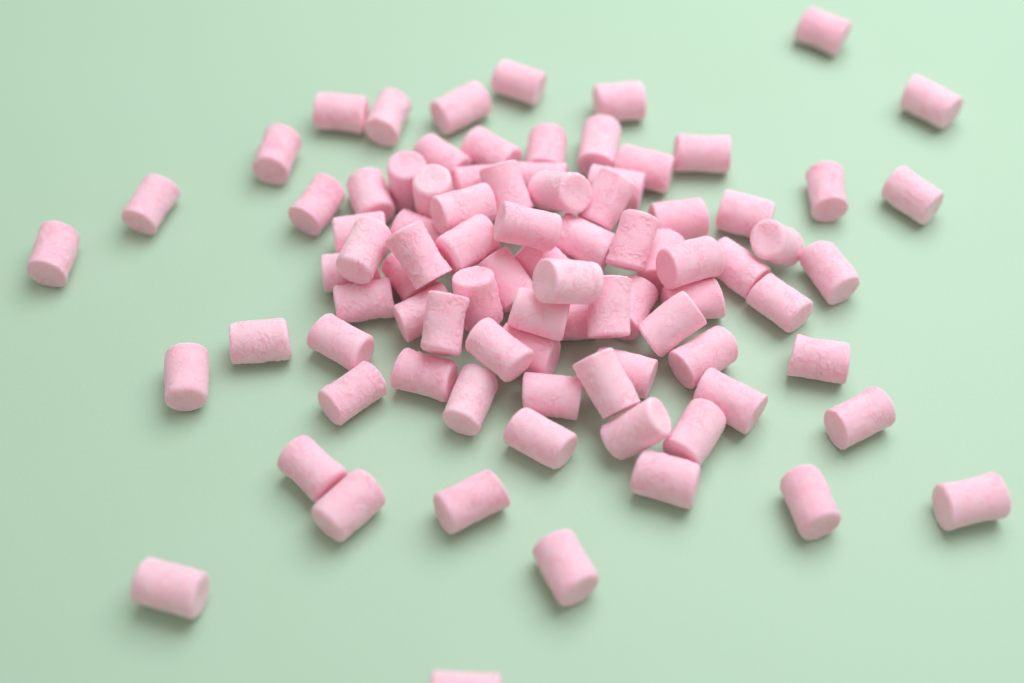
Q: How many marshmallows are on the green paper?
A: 87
